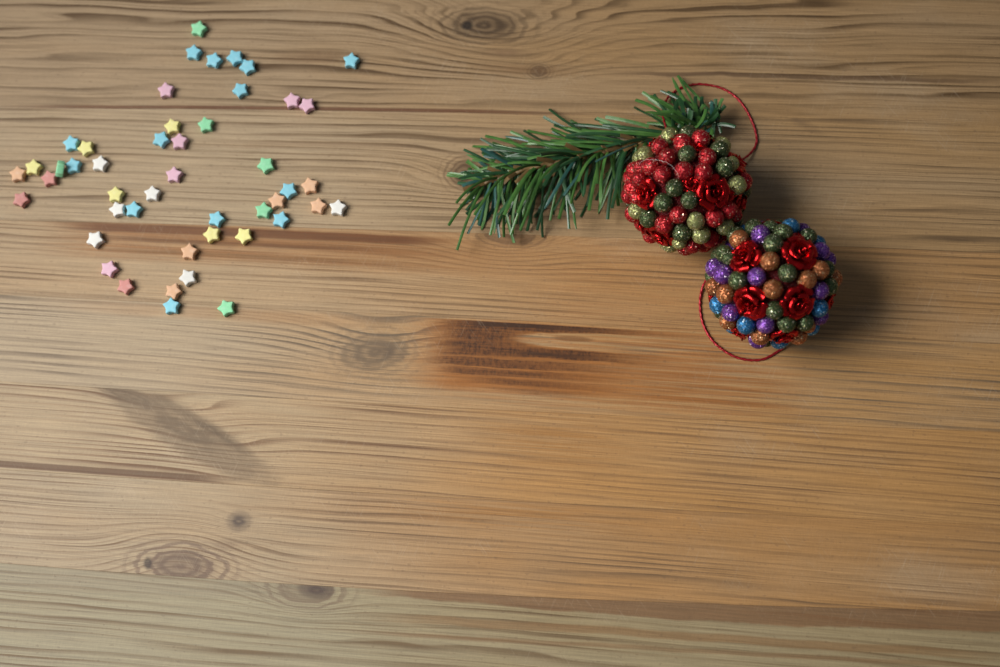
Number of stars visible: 47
